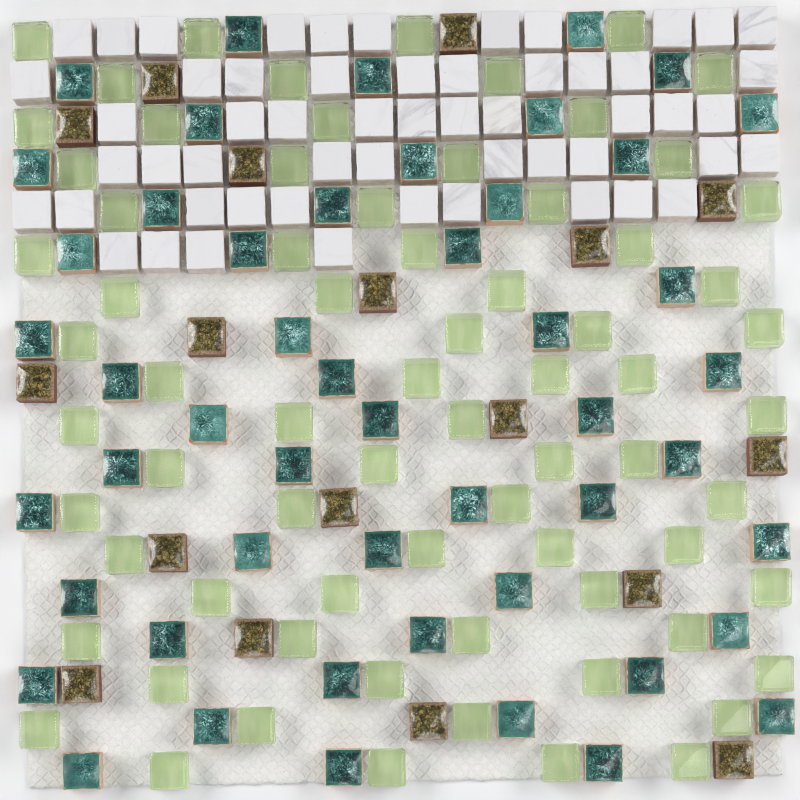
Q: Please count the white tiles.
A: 55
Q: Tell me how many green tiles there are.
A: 72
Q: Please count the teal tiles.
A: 50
